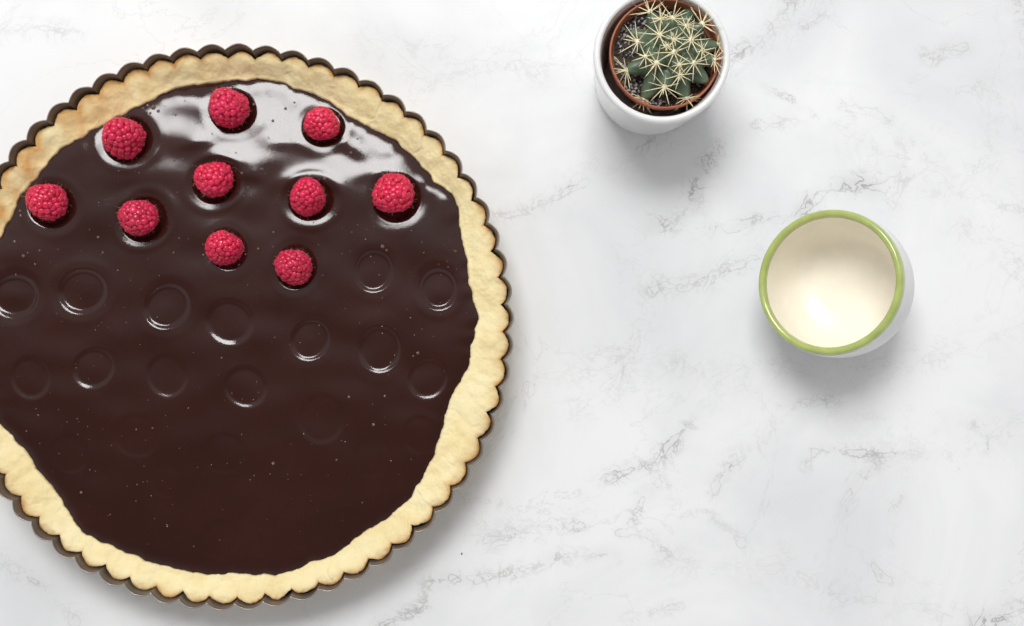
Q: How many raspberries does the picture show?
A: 10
